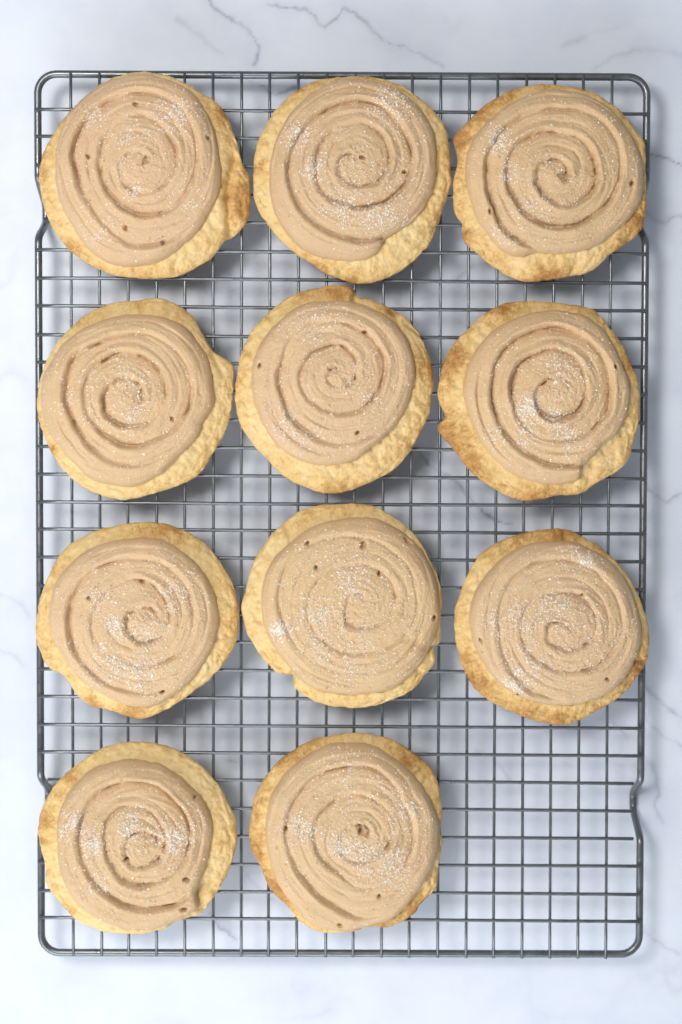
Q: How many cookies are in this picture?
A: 11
